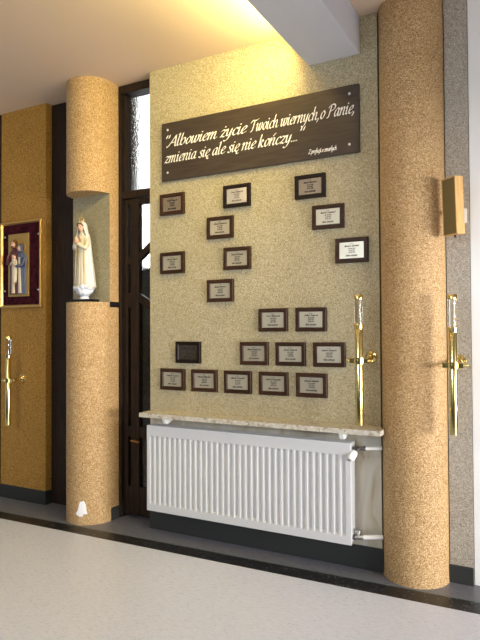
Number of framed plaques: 20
